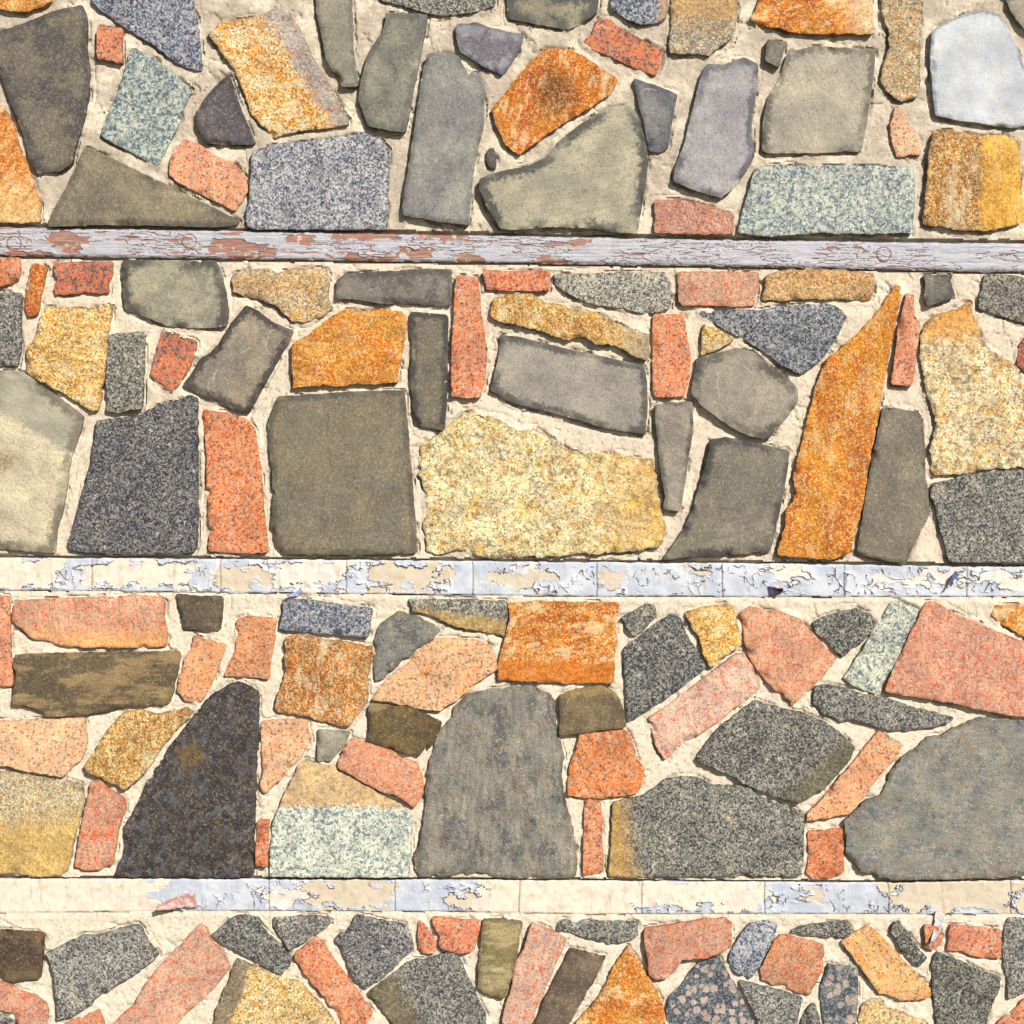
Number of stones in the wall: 151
